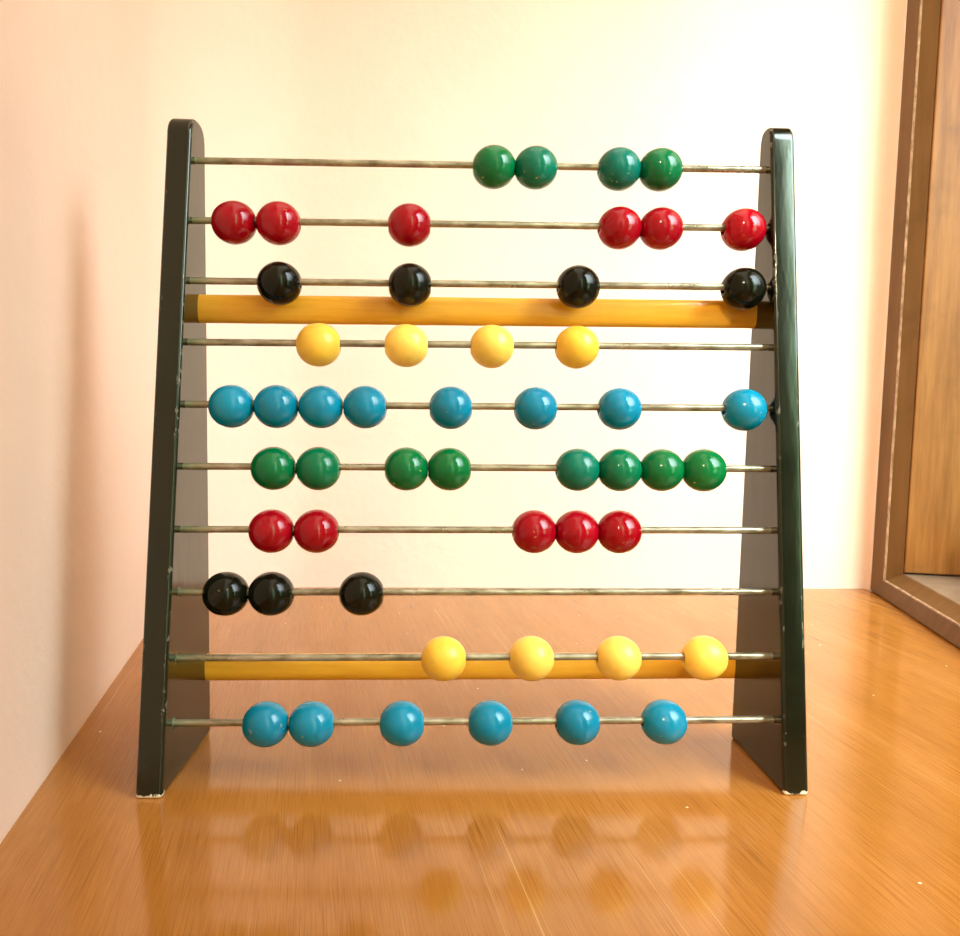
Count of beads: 52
